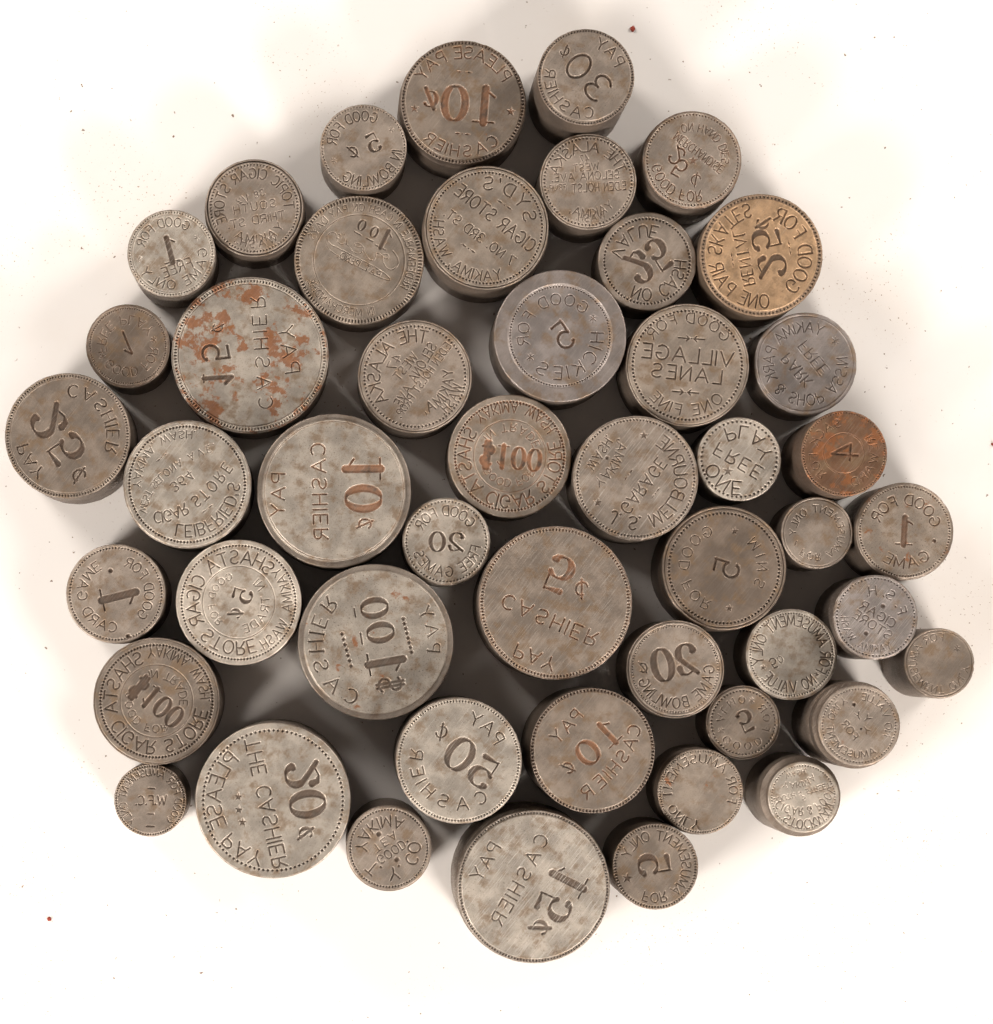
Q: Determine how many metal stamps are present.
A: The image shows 48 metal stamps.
